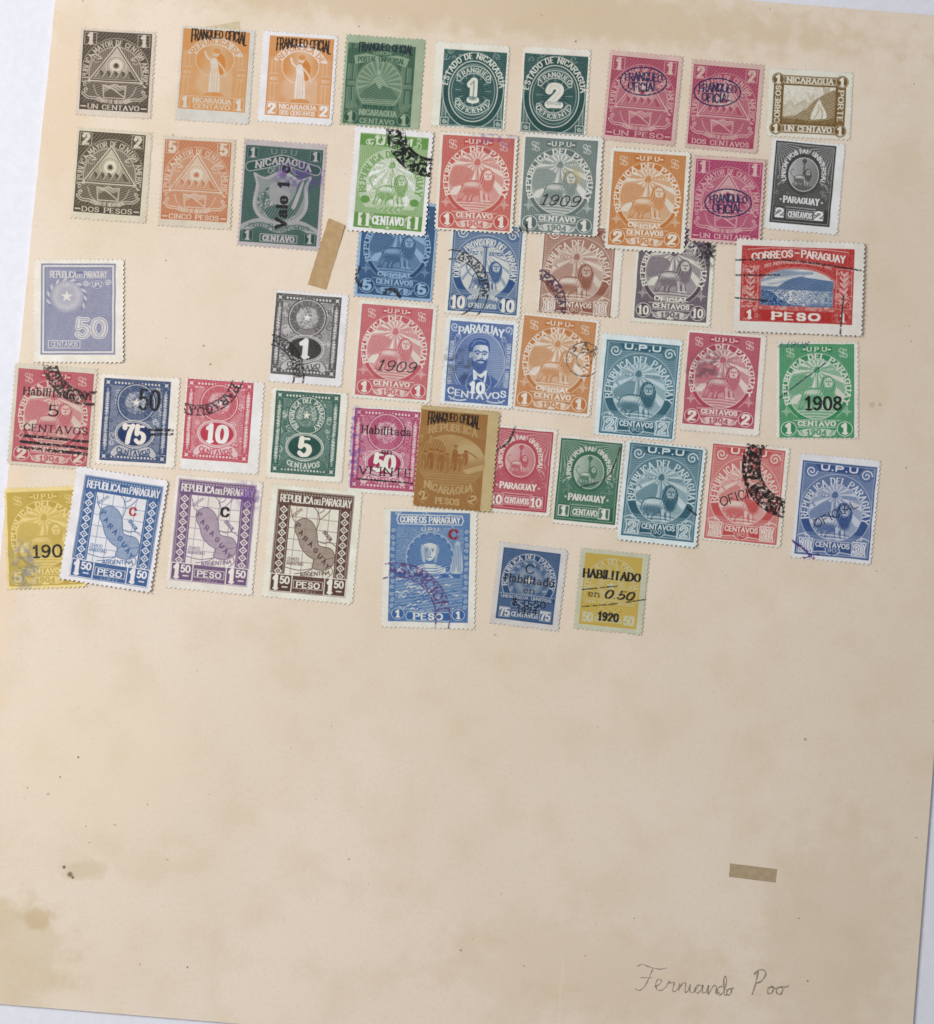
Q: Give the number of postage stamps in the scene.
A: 49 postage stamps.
